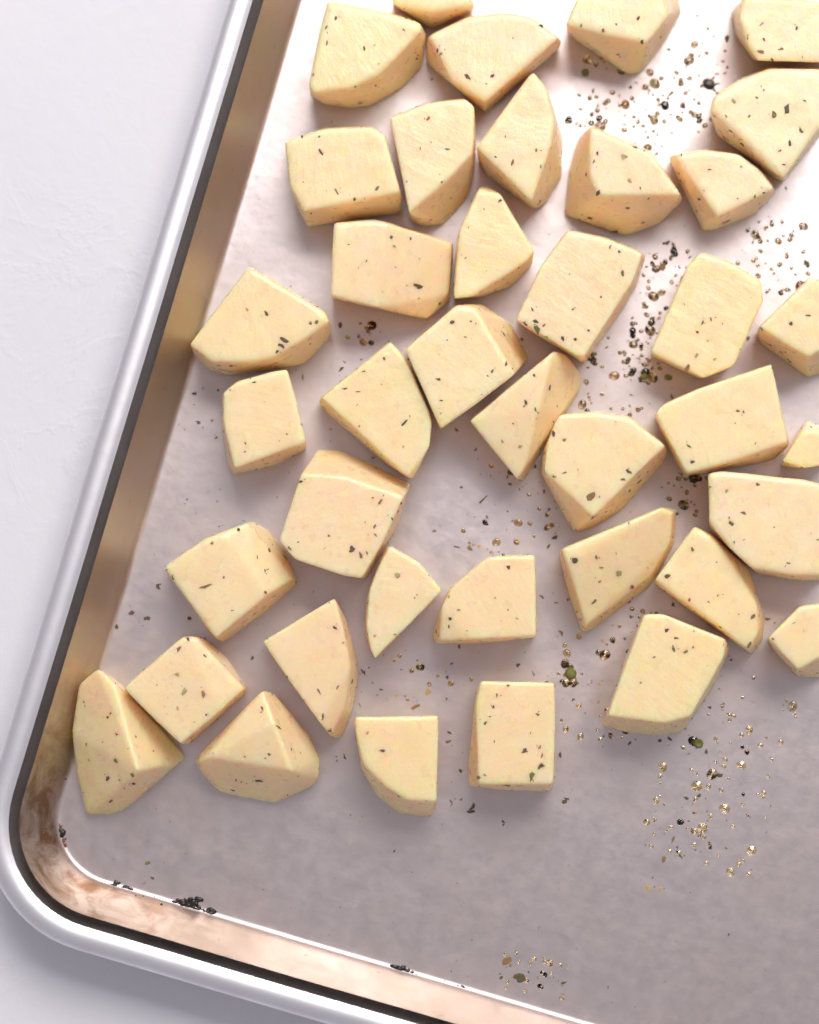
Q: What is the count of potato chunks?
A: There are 39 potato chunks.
